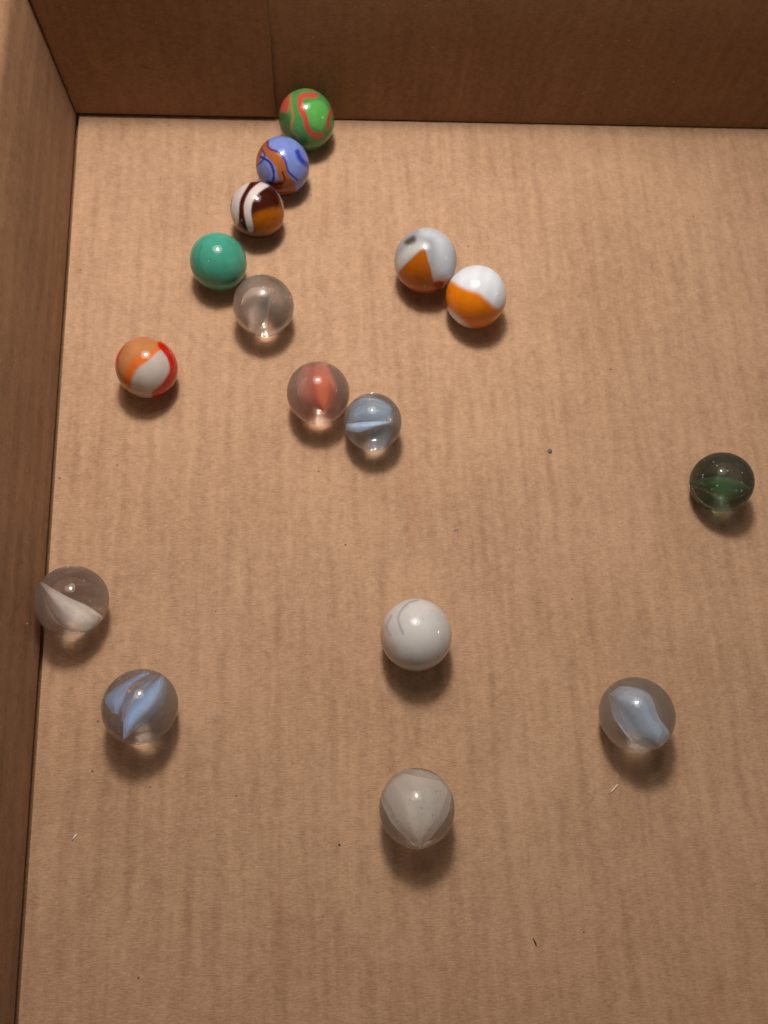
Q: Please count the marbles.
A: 16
